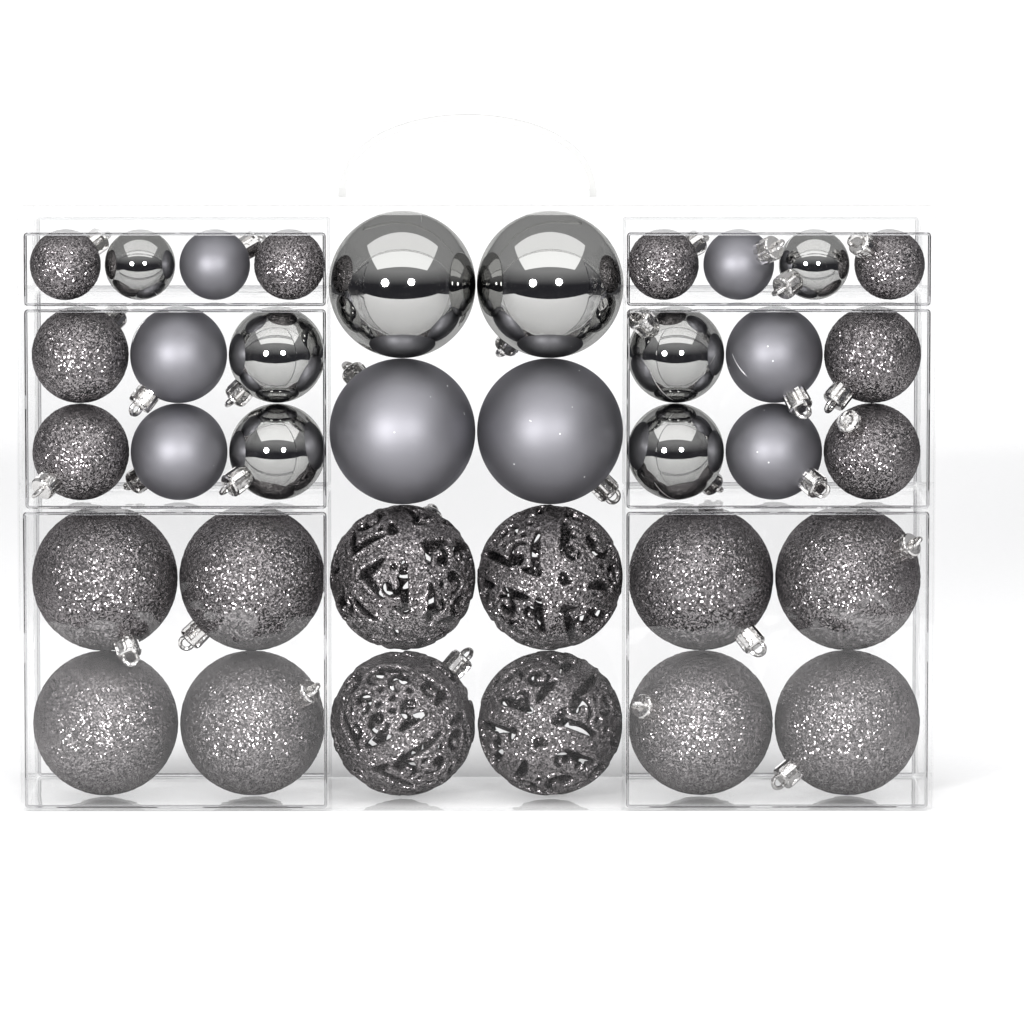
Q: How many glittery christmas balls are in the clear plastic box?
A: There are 16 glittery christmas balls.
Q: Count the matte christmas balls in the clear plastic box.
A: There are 8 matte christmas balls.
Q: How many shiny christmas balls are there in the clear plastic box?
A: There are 8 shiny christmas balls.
